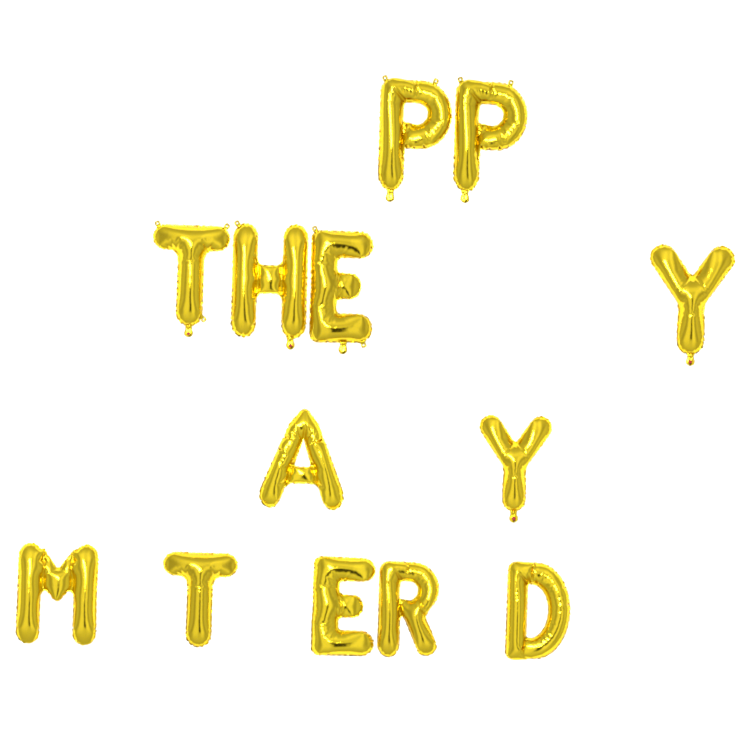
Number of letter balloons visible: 13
